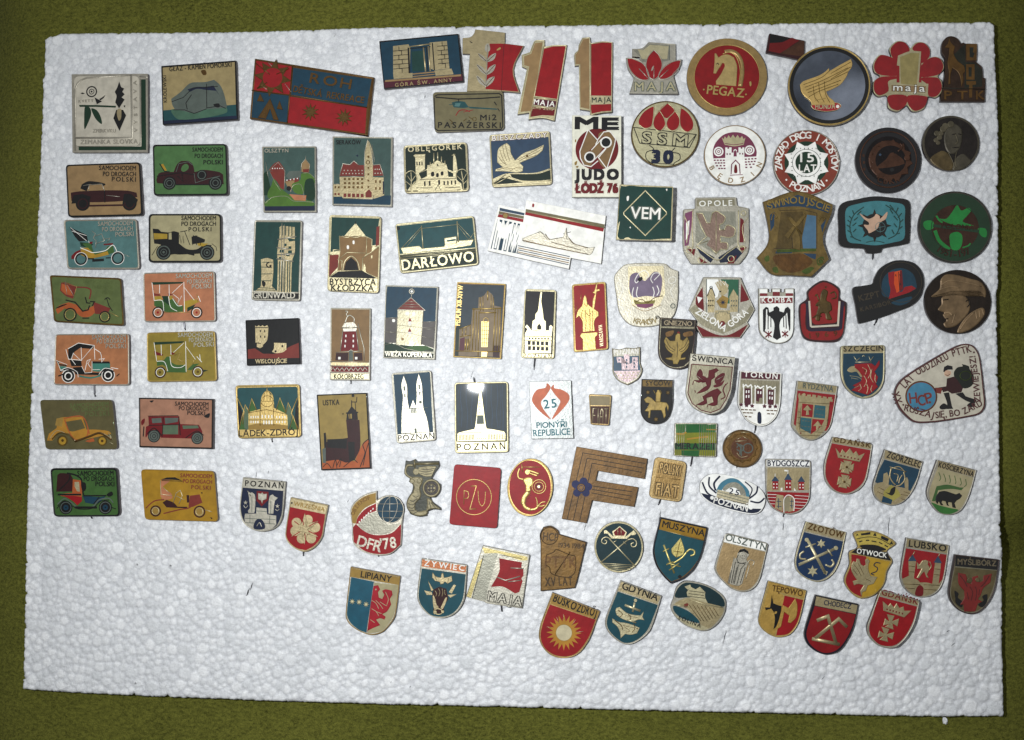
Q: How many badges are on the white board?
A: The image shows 103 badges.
